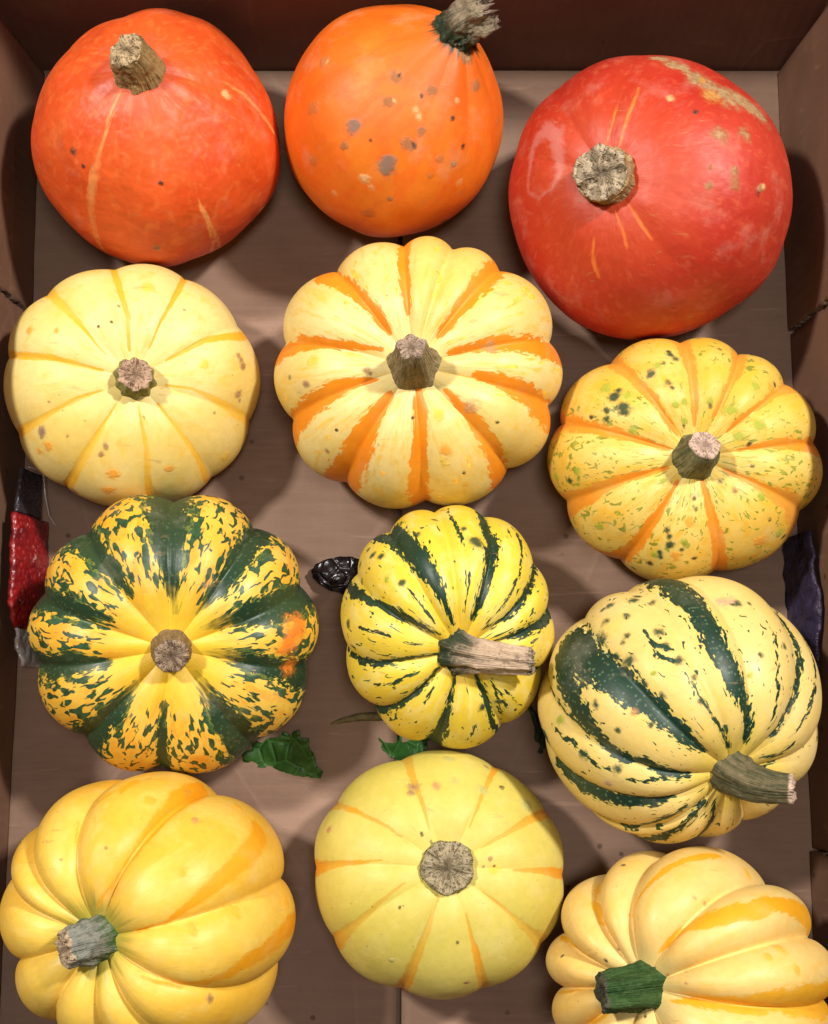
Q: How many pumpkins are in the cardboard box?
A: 12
